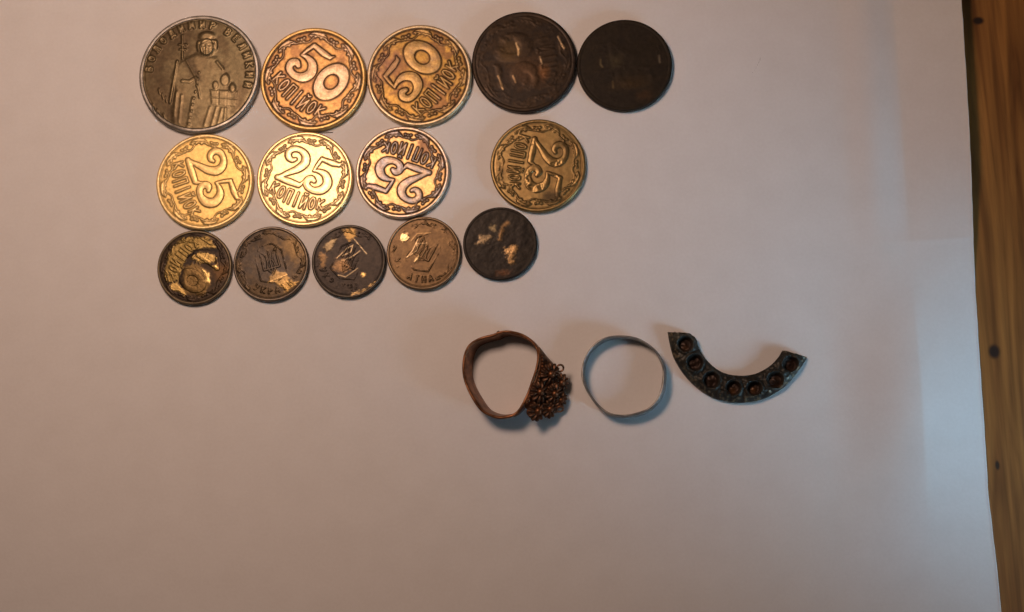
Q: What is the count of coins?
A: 14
